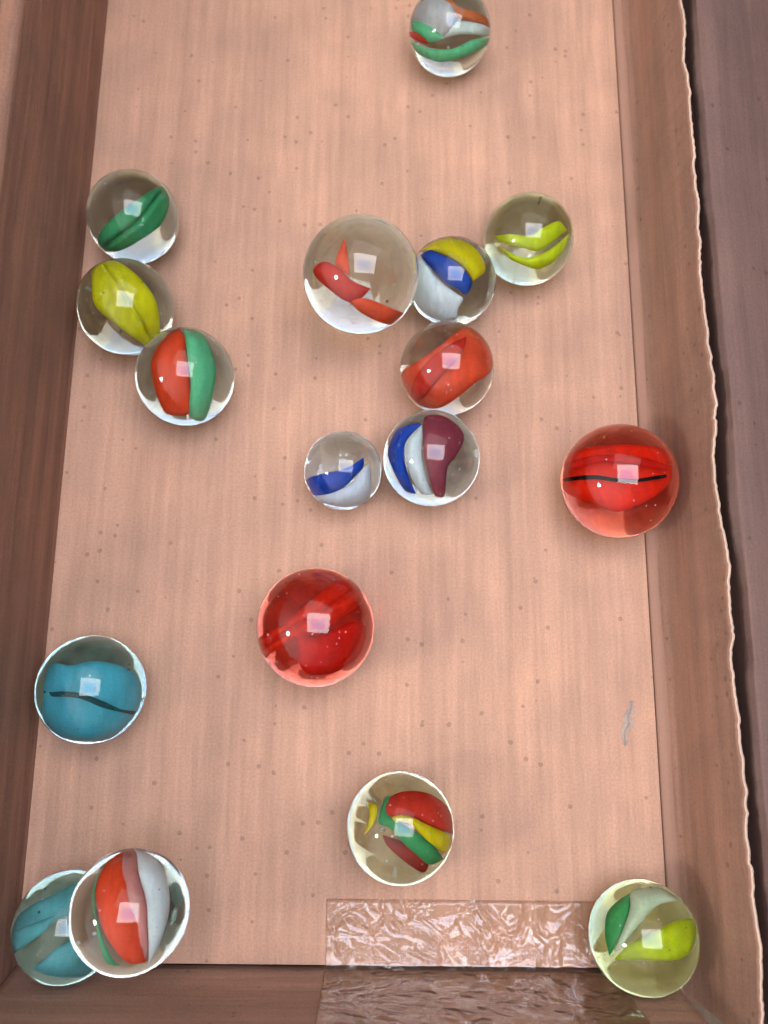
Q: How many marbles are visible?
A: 17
